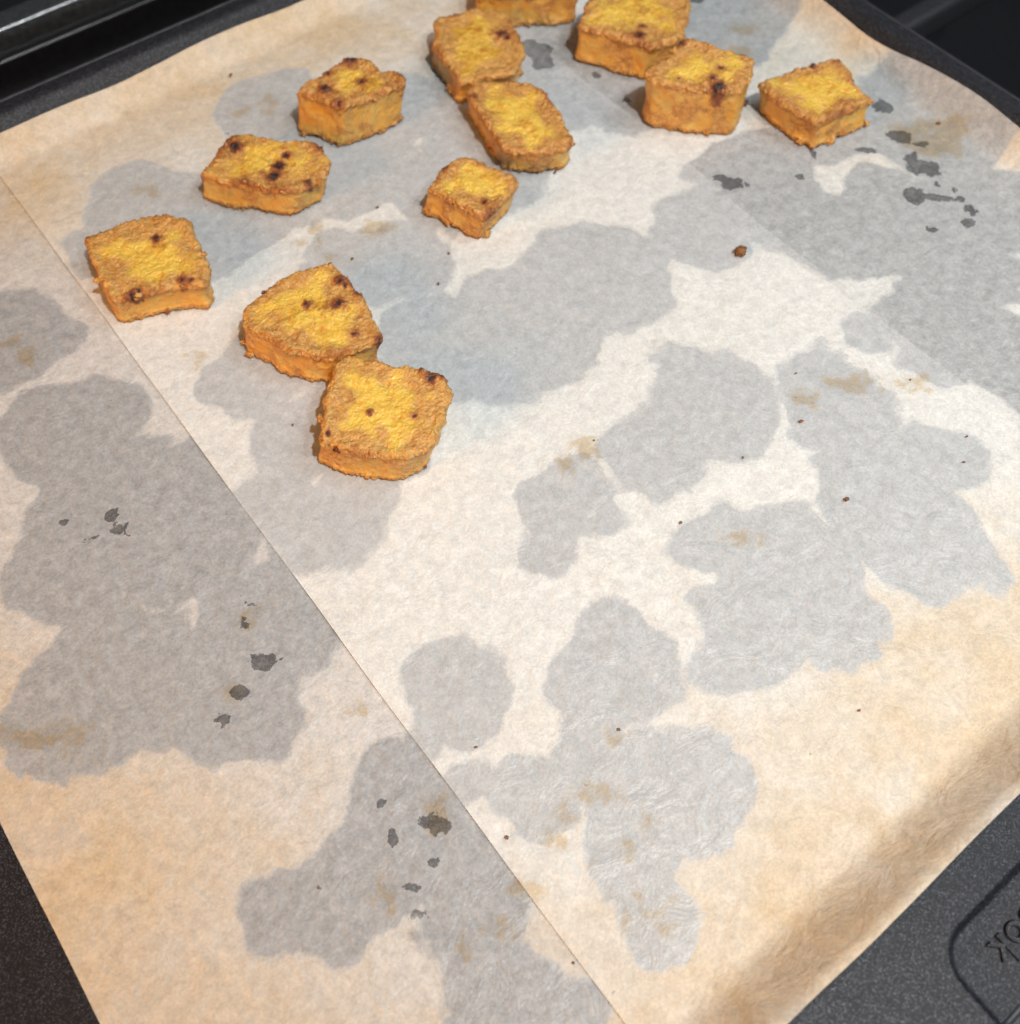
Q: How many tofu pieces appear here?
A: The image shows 12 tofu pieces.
